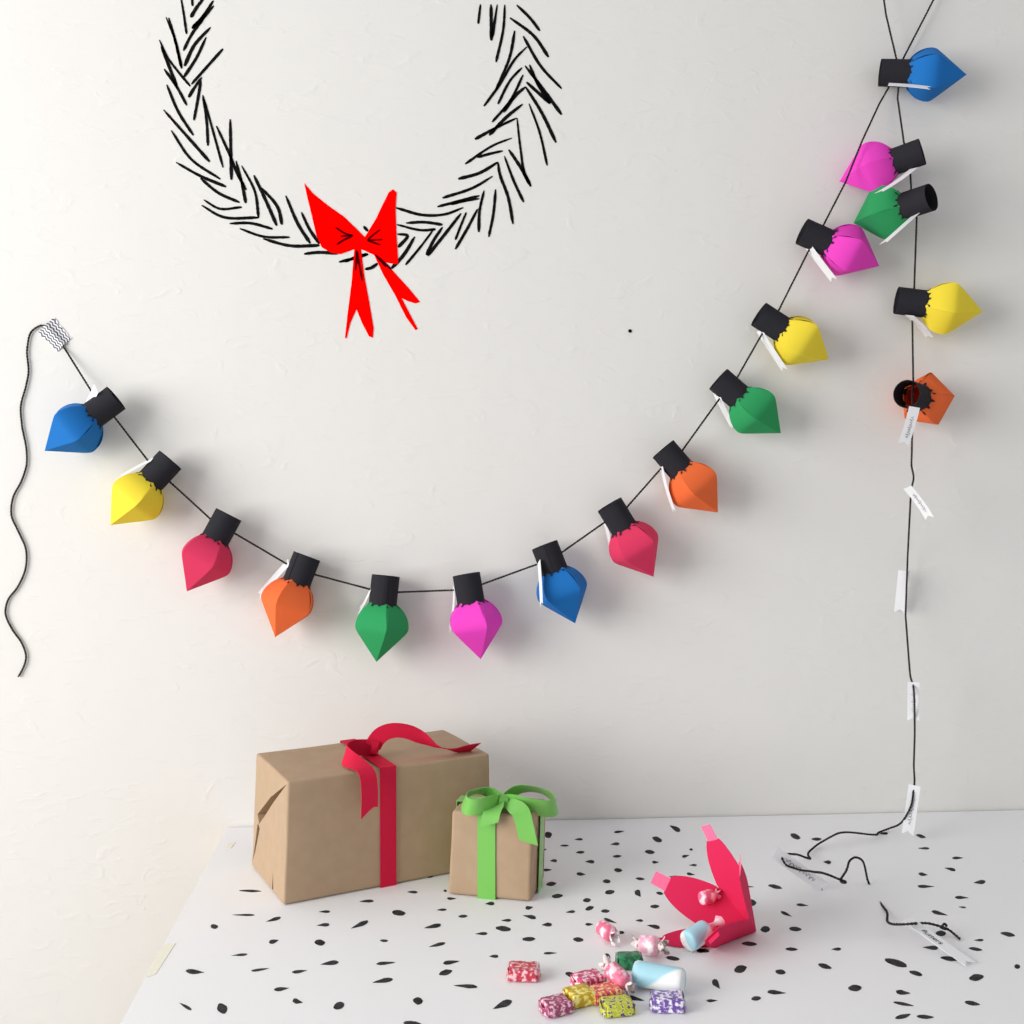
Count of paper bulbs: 17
